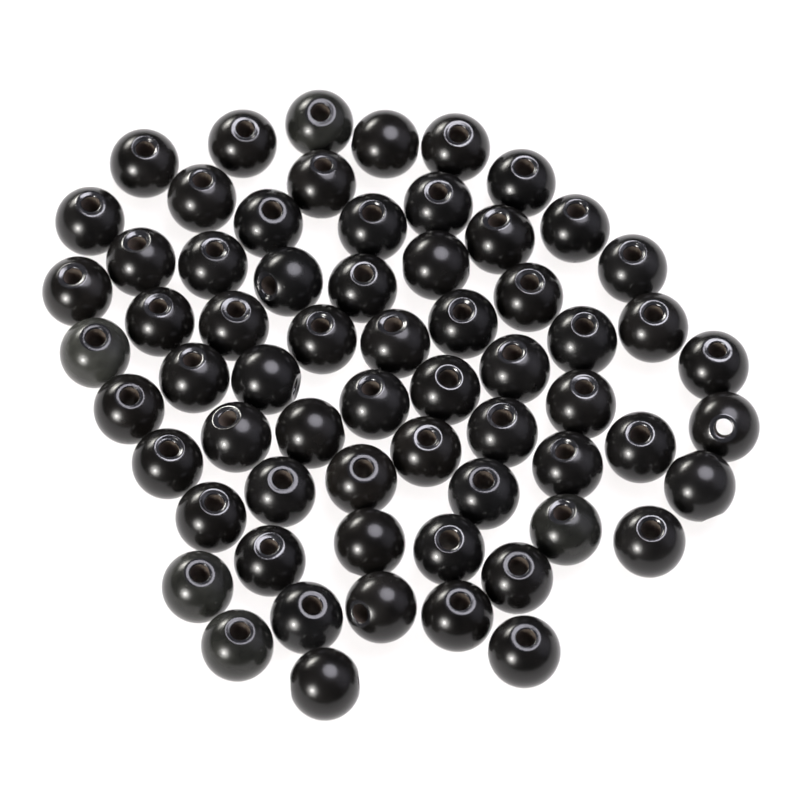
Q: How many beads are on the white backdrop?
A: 64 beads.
